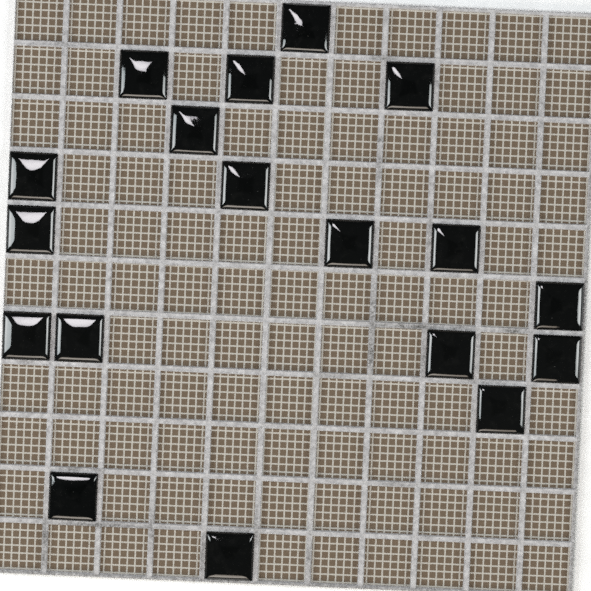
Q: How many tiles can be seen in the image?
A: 18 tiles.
